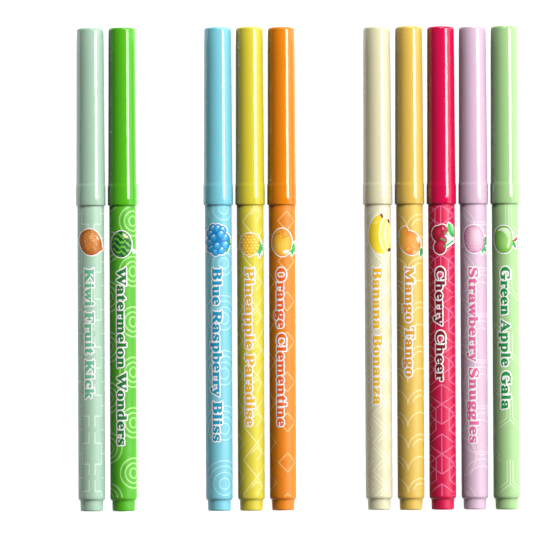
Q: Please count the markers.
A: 10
